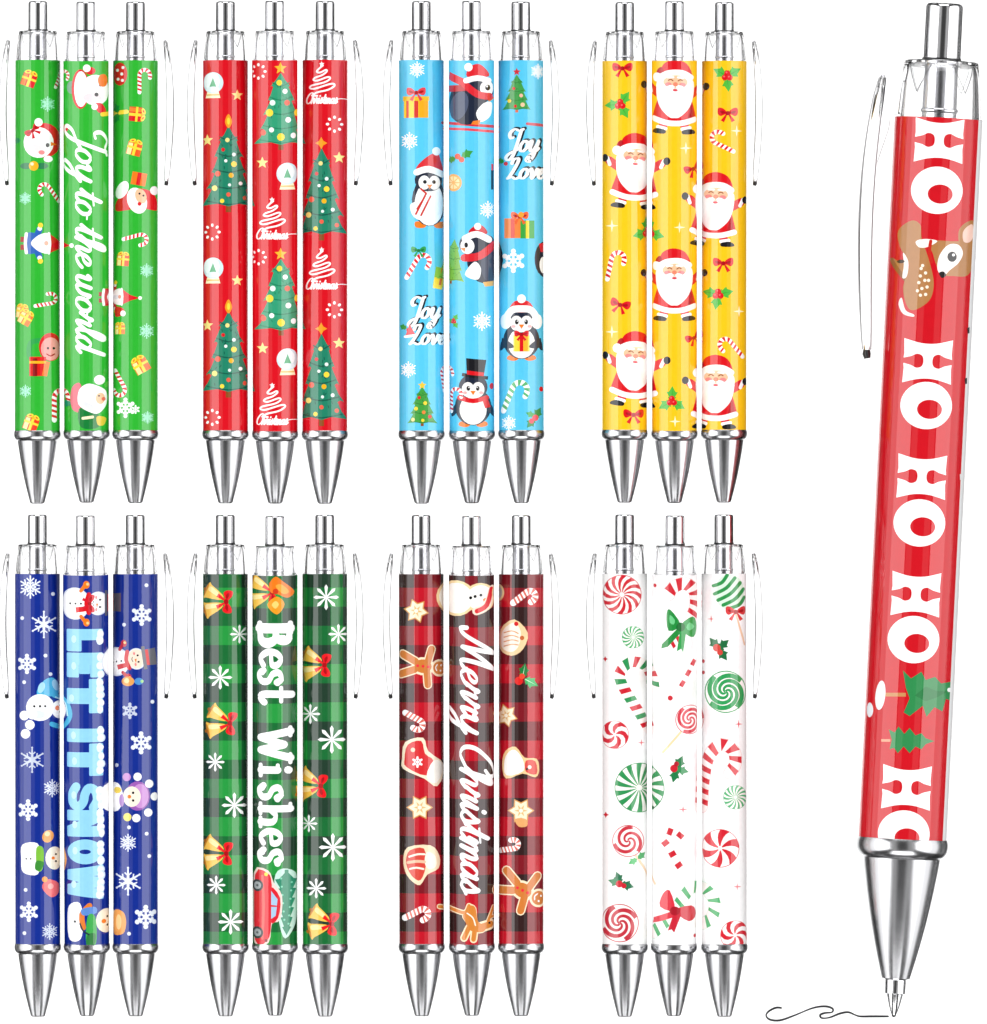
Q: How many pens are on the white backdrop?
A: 25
